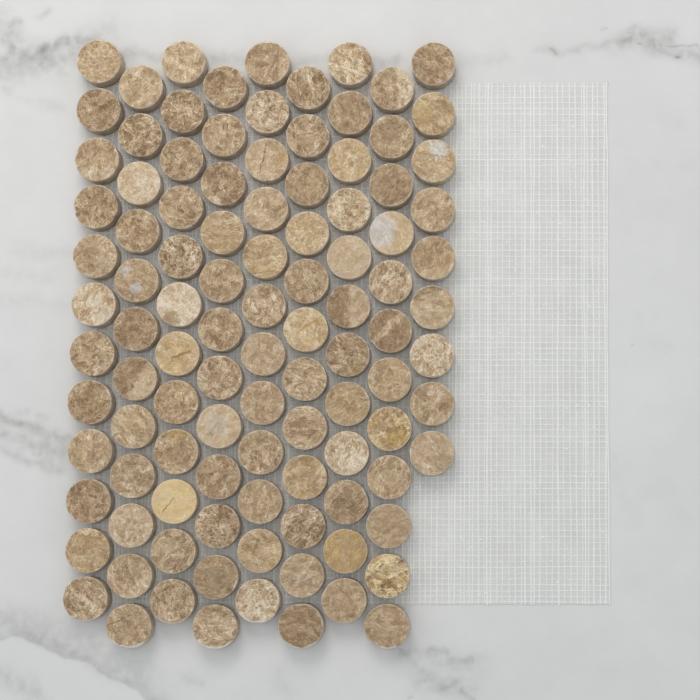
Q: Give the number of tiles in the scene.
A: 105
